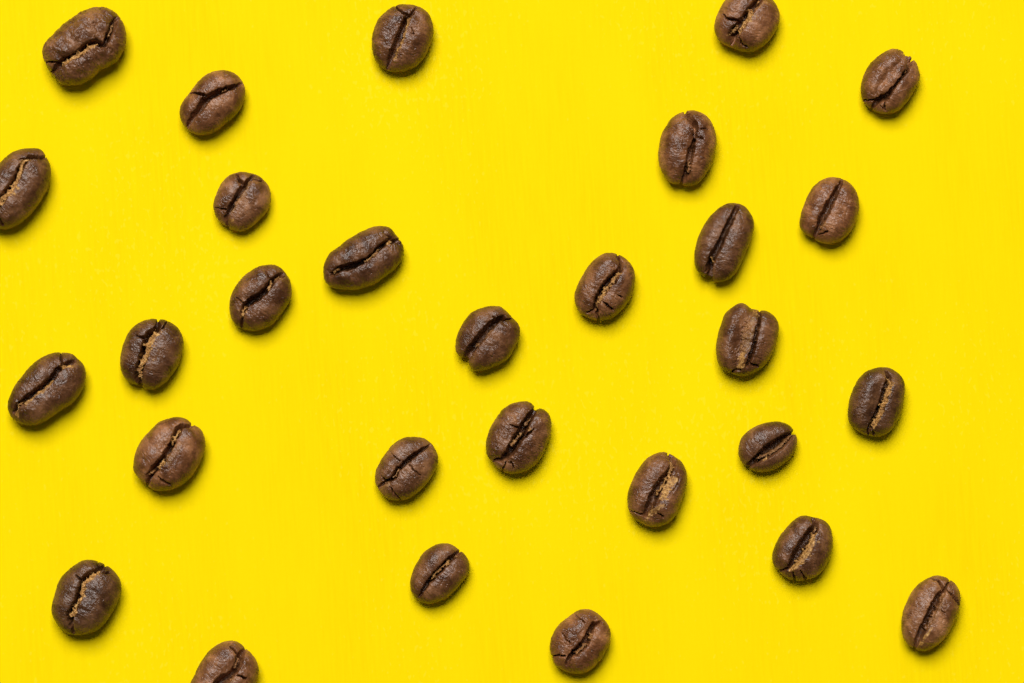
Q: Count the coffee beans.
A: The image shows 29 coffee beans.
